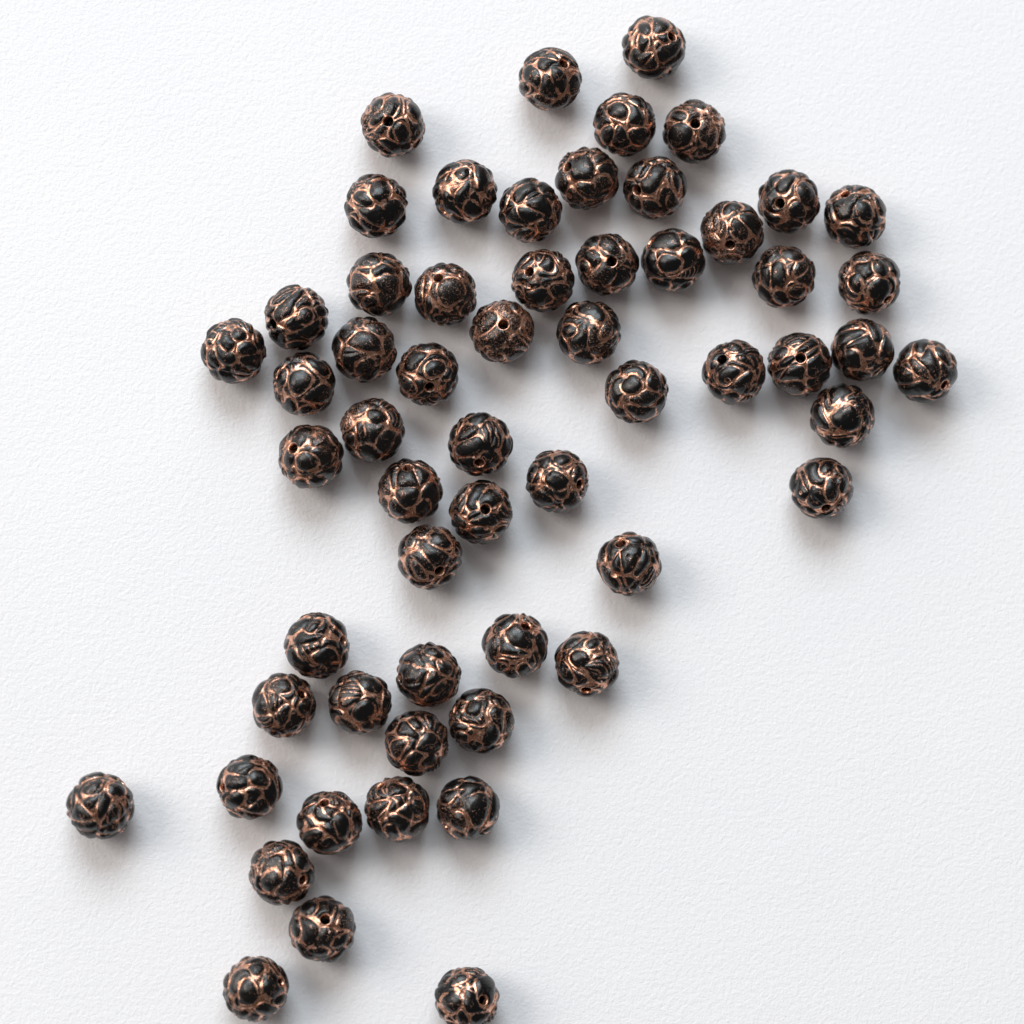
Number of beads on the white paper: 59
